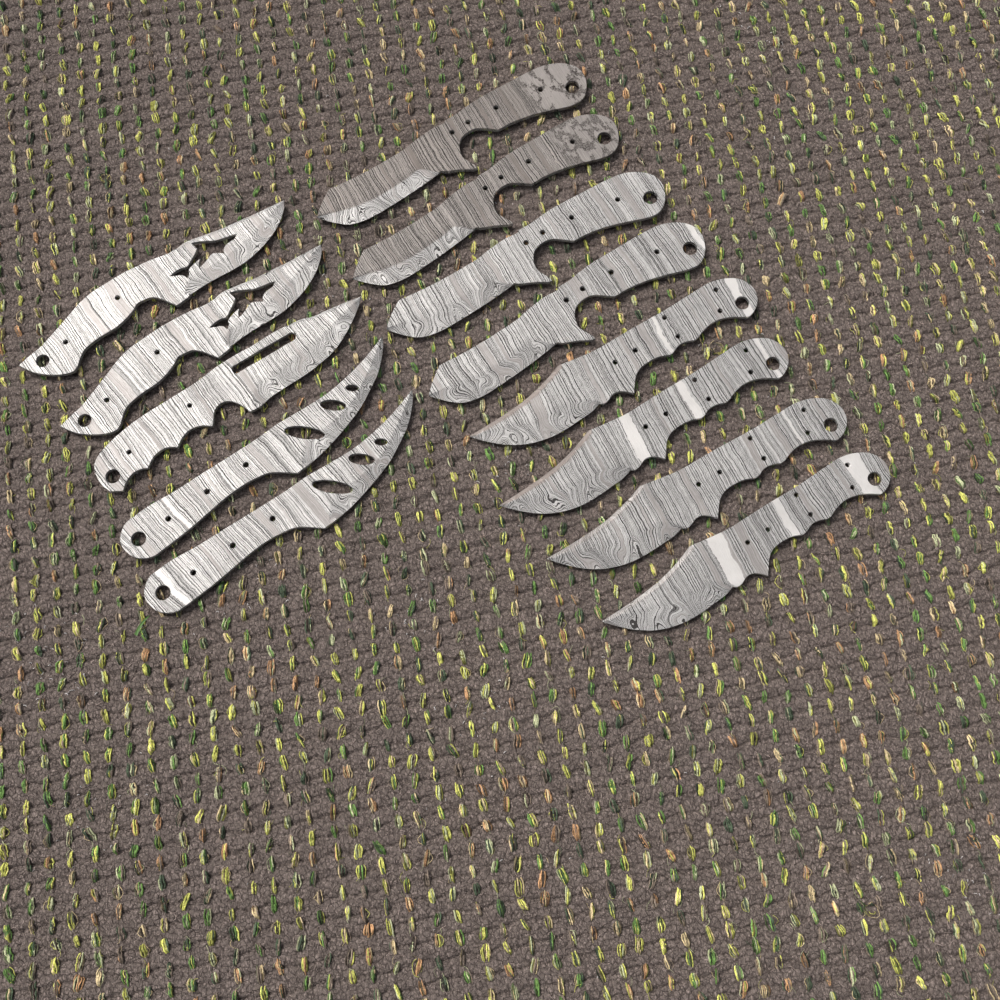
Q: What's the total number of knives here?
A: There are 13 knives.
